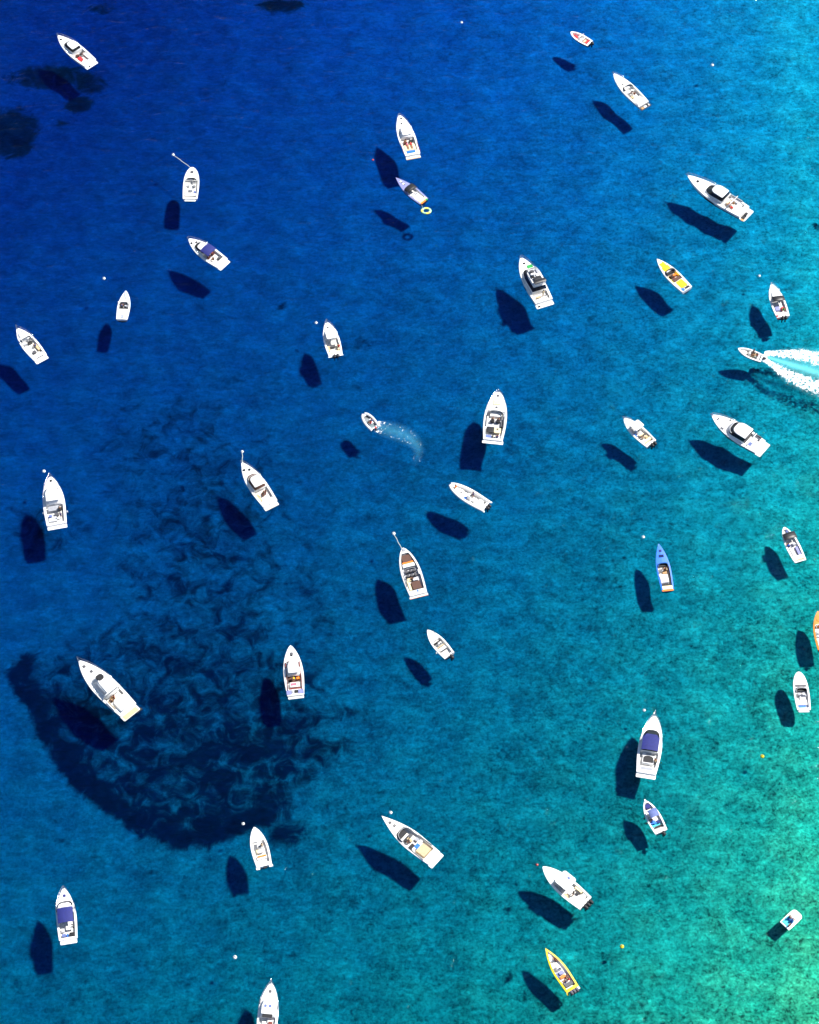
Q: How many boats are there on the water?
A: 39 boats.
